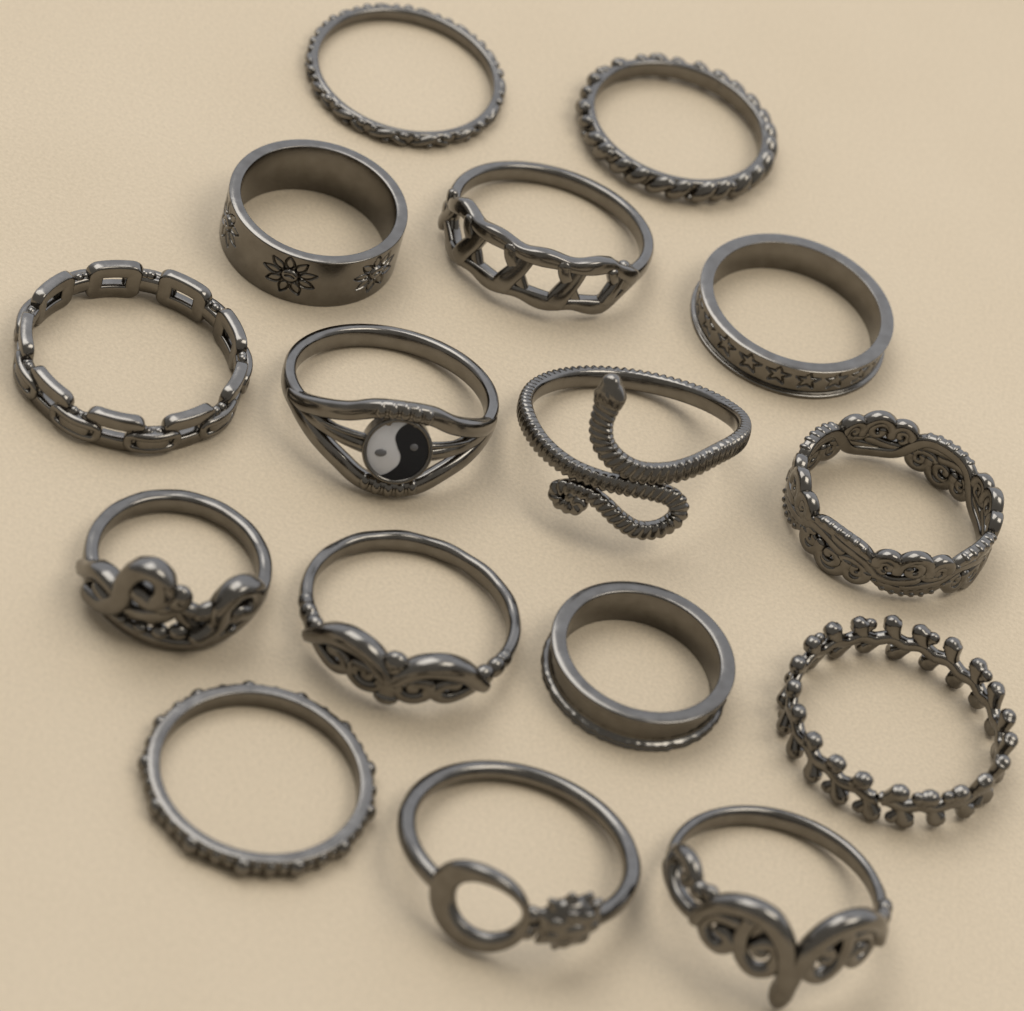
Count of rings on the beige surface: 16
